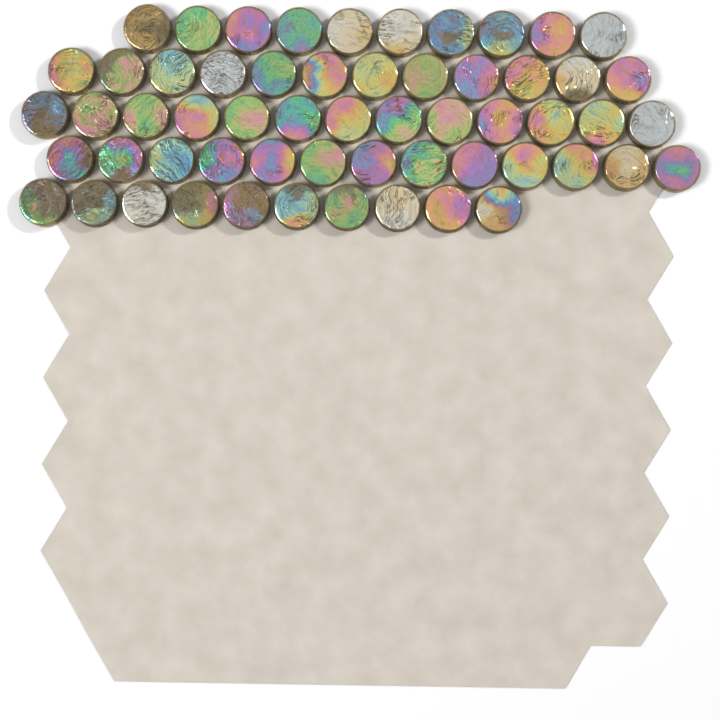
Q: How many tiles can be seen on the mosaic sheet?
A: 58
